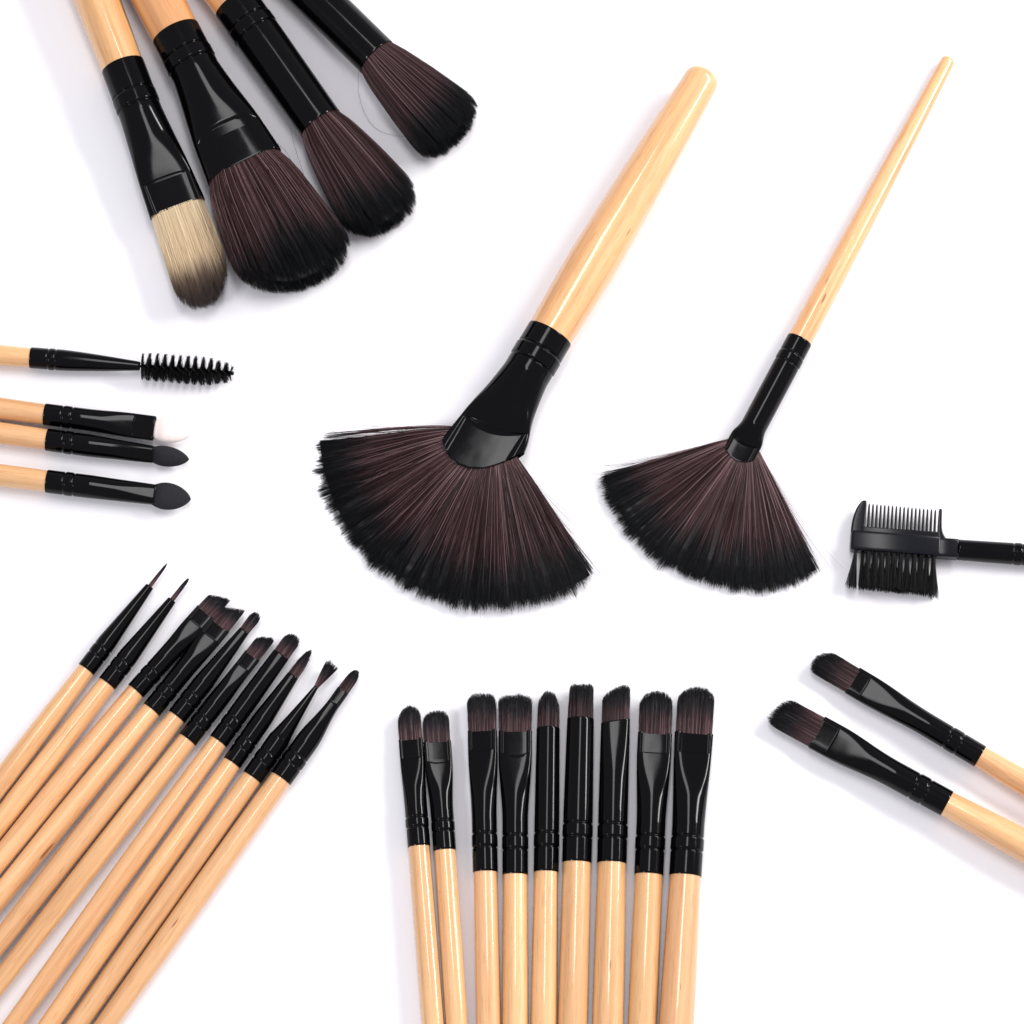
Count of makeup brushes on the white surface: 32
